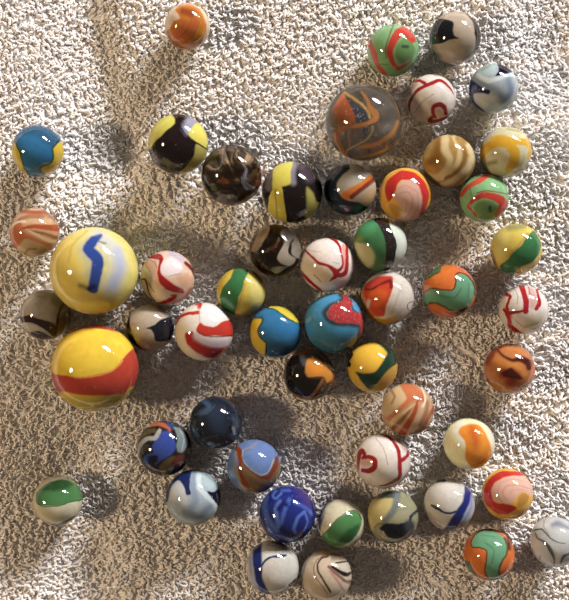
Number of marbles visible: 52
